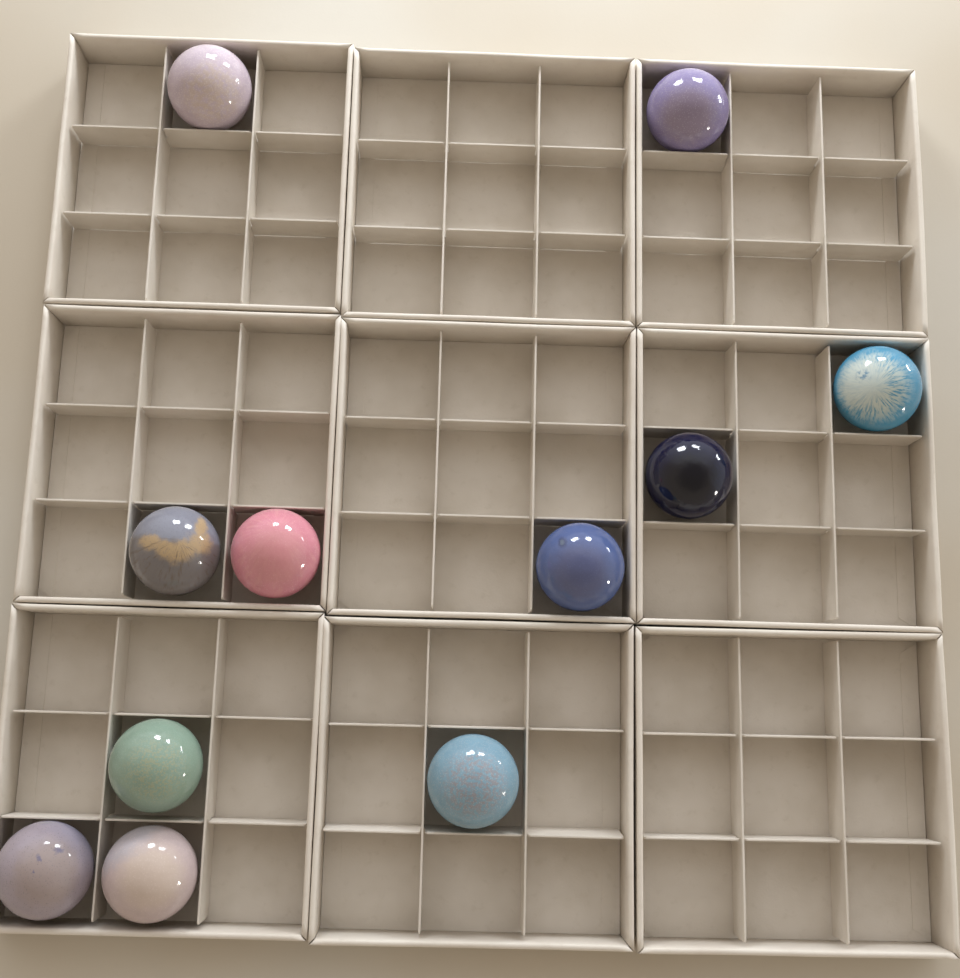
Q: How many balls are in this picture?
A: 11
